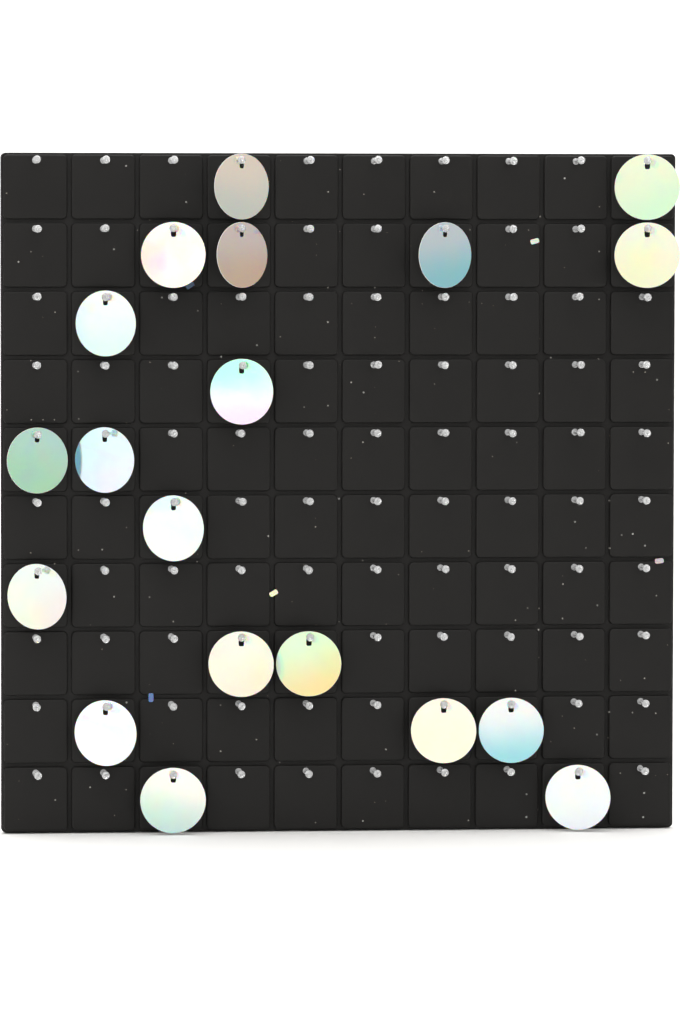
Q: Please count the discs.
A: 19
